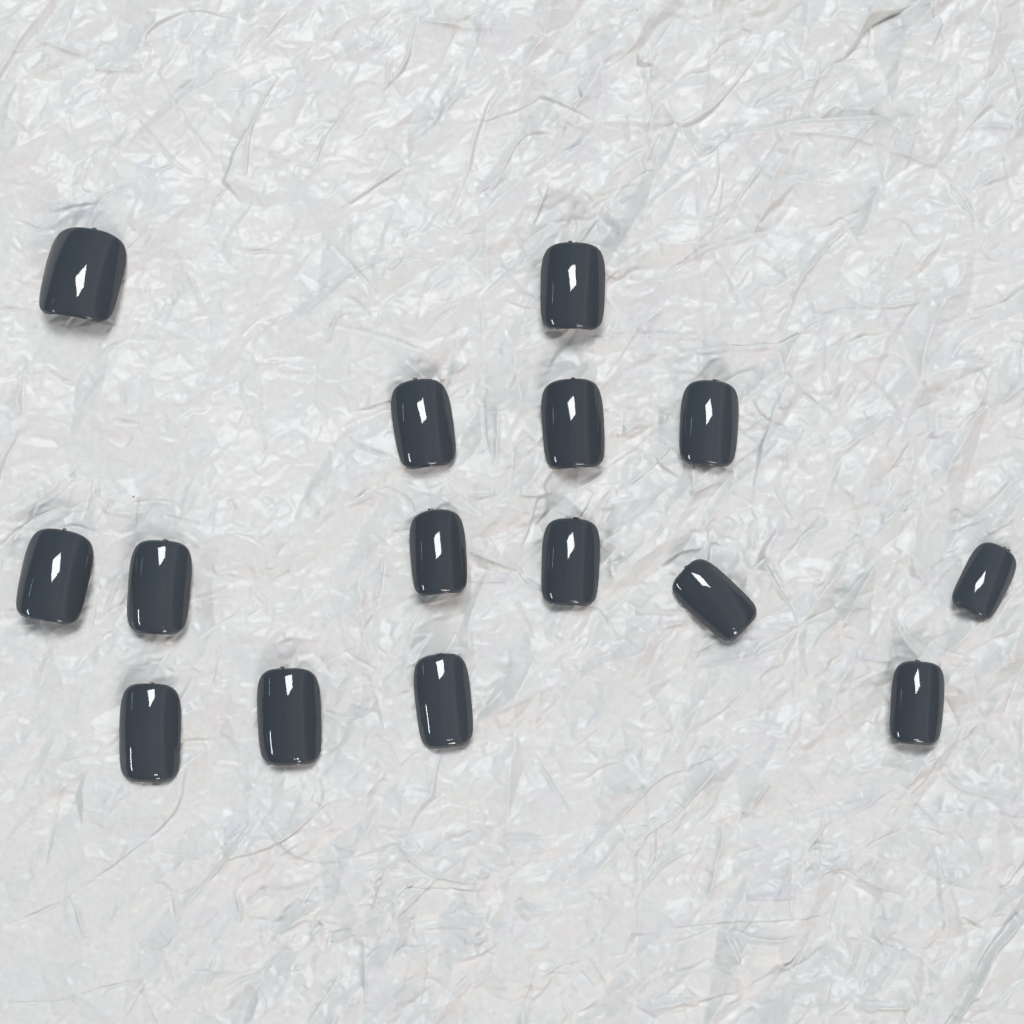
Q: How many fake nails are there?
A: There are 15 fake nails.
